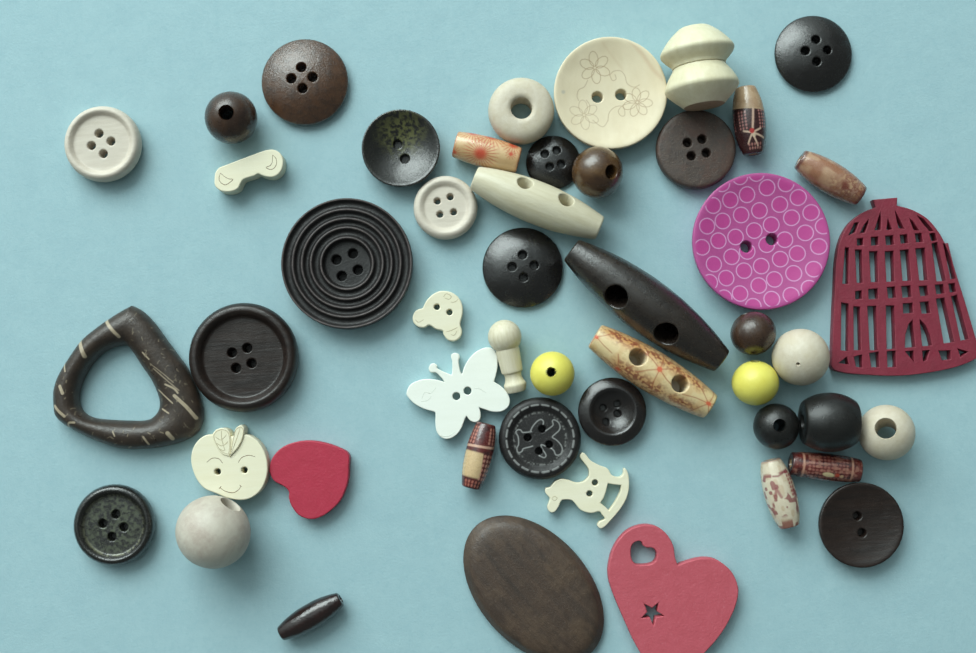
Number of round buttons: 16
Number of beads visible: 18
